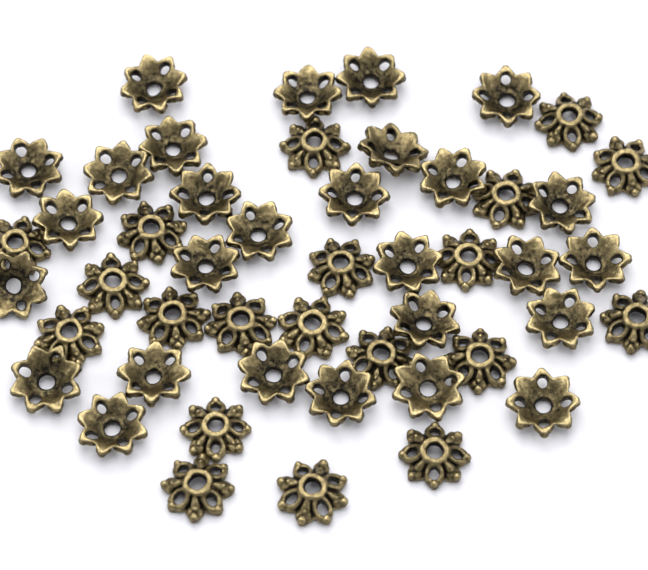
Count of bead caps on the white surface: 48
